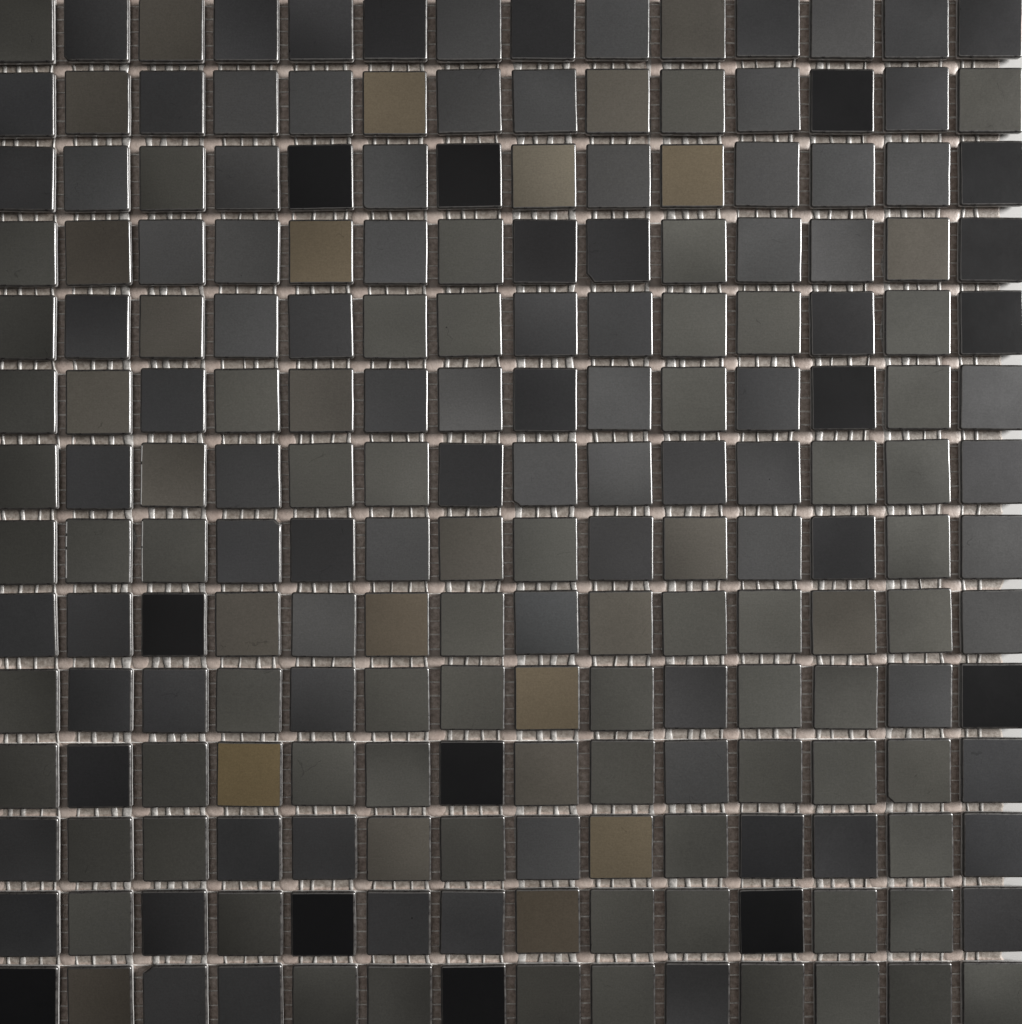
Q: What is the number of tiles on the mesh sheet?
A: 196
